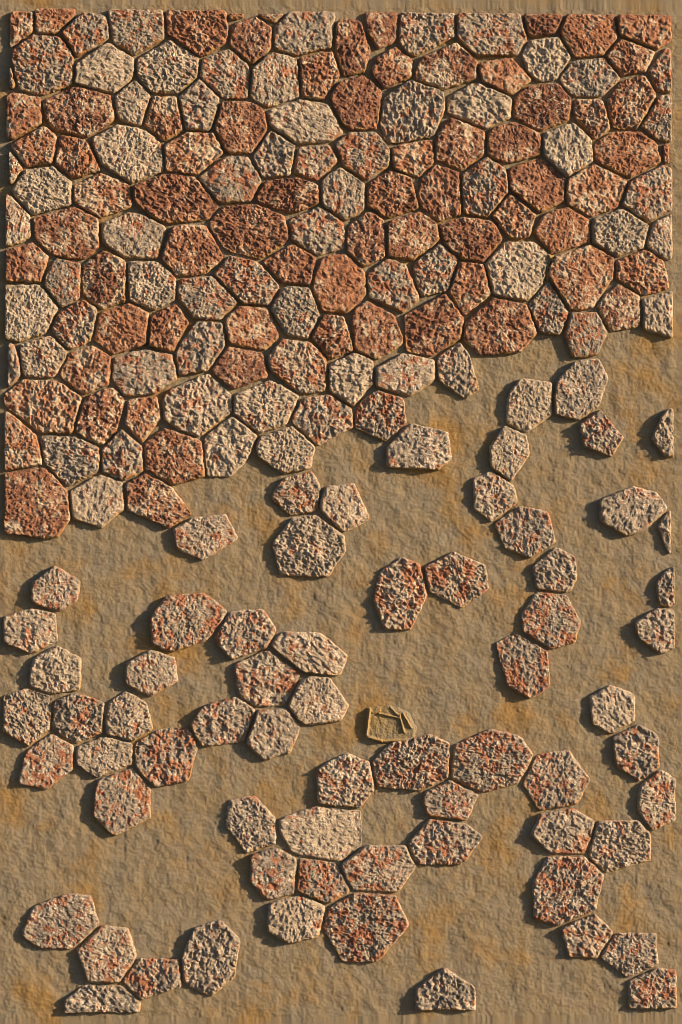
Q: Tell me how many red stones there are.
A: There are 72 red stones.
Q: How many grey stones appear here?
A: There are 132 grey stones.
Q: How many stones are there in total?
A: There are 204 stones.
